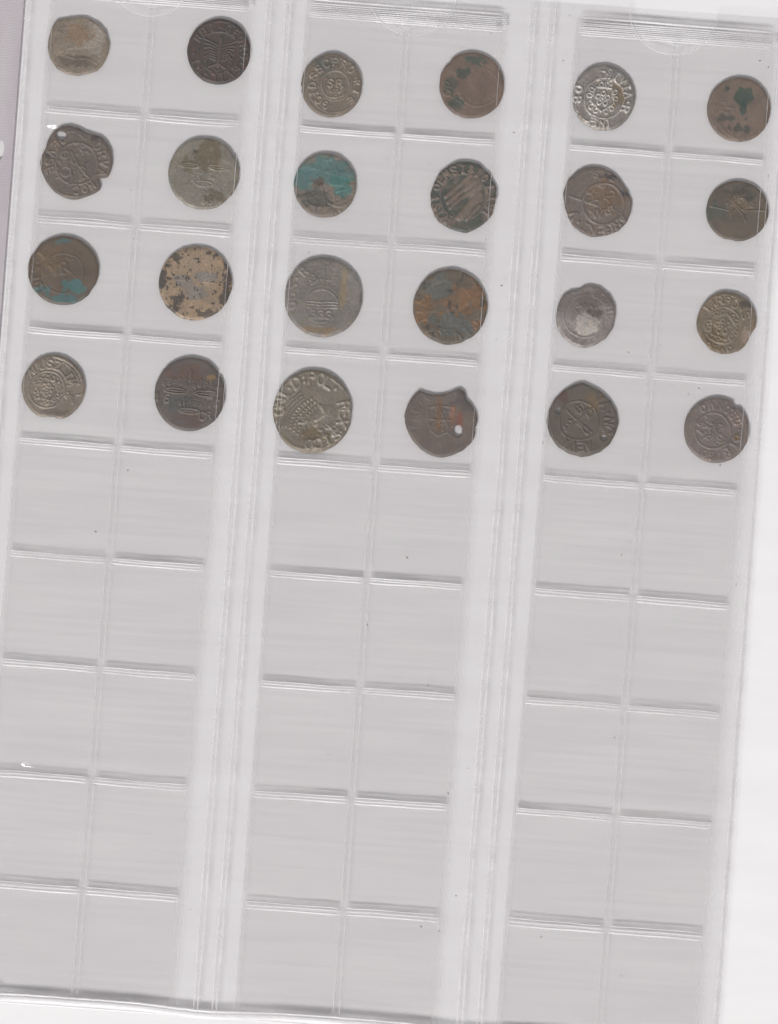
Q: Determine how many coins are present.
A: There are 24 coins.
